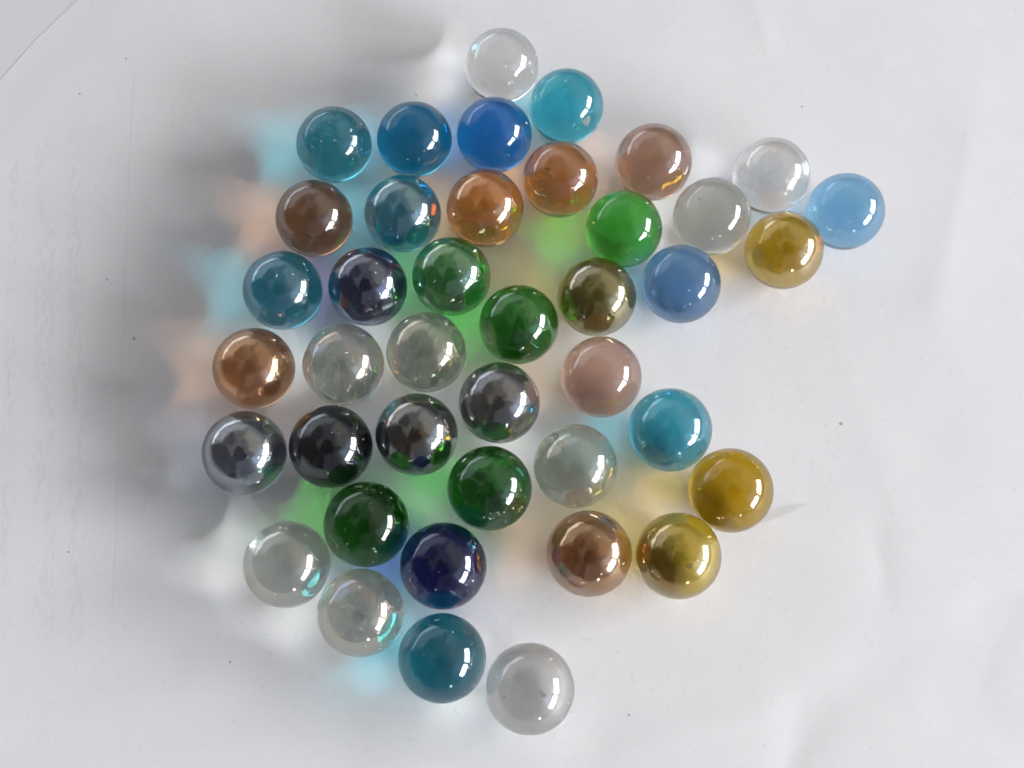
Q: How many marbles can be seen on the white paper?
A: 41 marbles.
